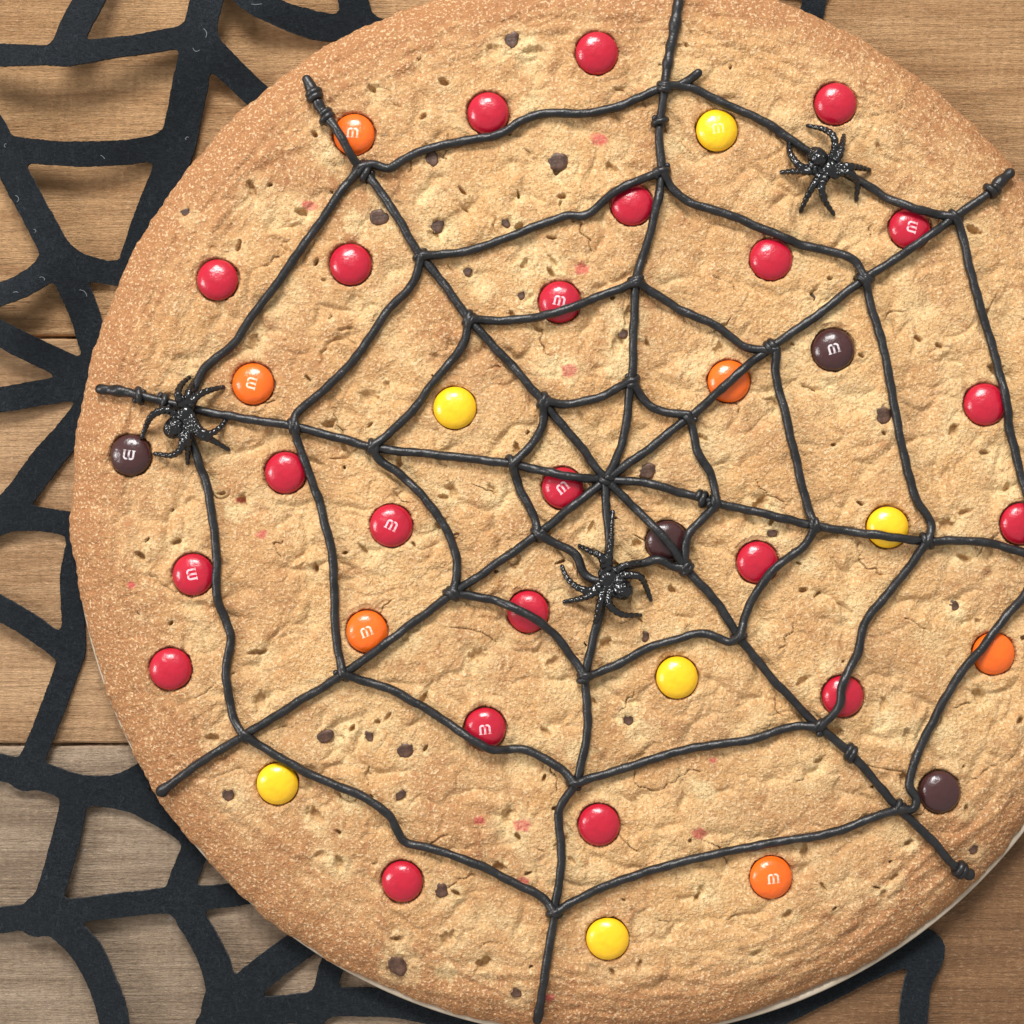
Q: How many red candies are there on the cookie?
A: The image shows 22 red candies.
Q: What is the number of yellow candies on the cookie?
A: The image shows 6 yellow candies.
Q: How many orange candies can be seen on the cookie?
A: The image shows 6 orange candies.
